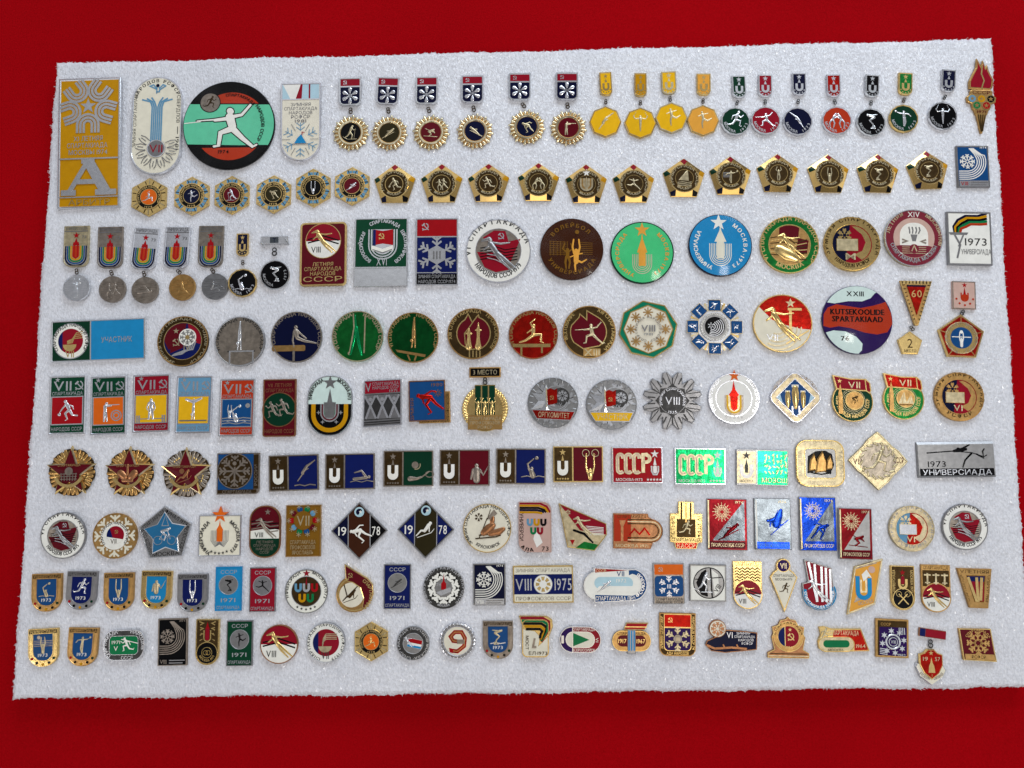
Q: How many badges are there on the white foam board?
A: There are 172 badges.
